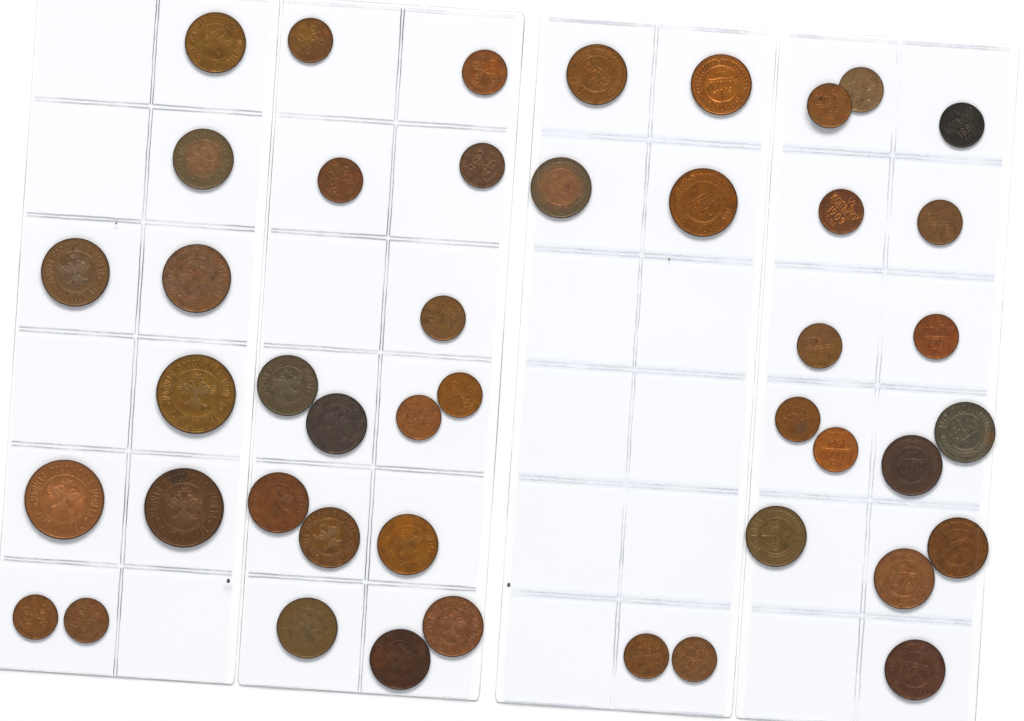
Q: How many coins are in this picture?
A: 45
